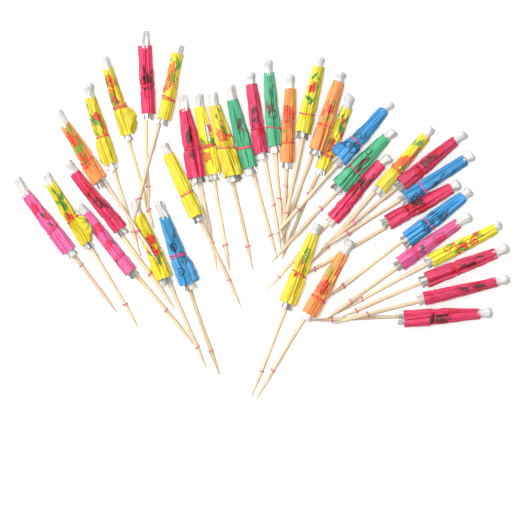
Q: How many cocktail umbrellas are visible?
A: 37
